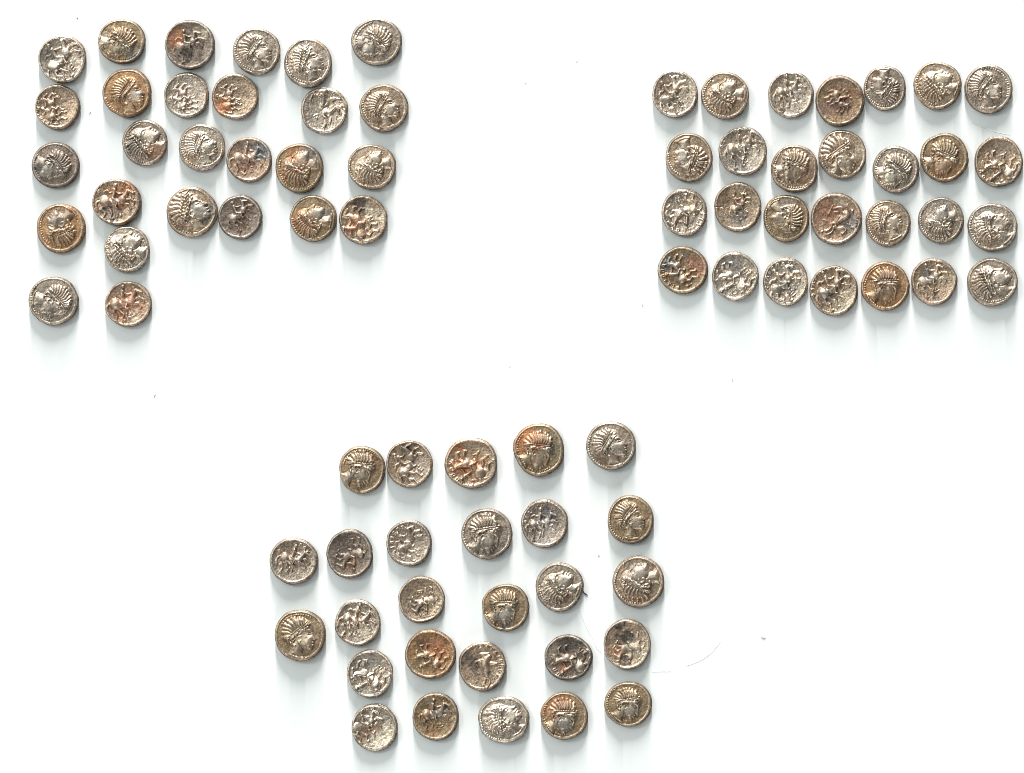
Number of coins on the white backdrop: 82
